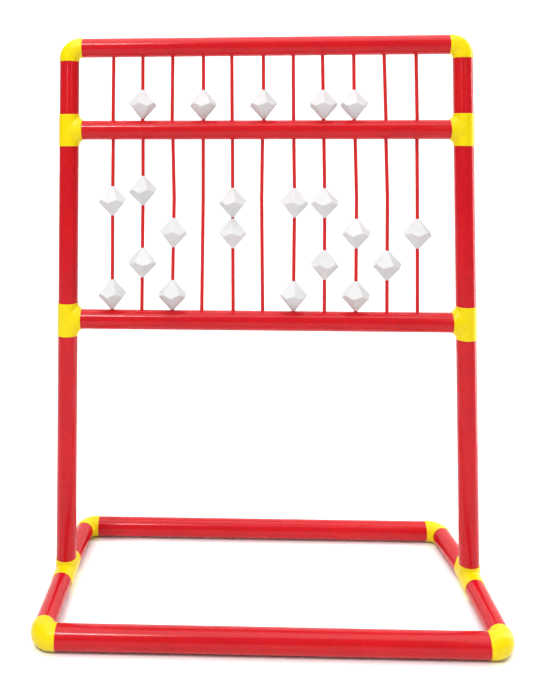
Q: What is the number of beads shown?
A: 21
